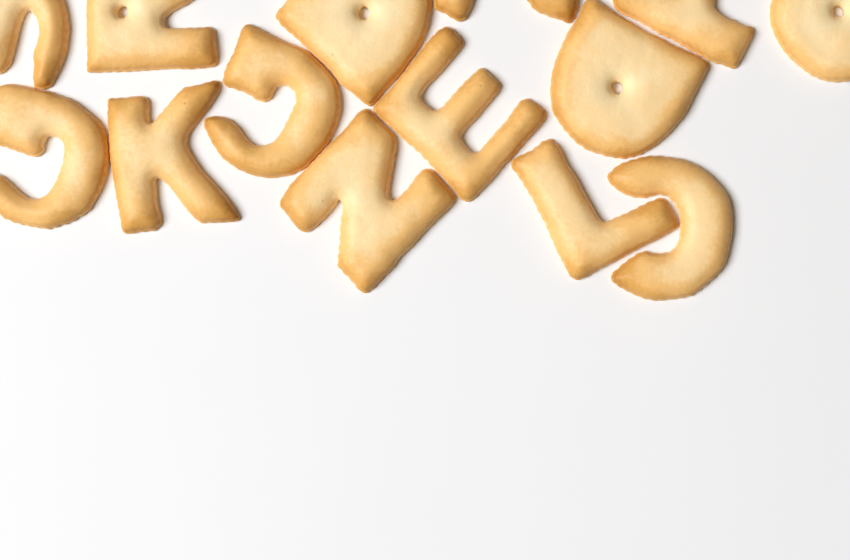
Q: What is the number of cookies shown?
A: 15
